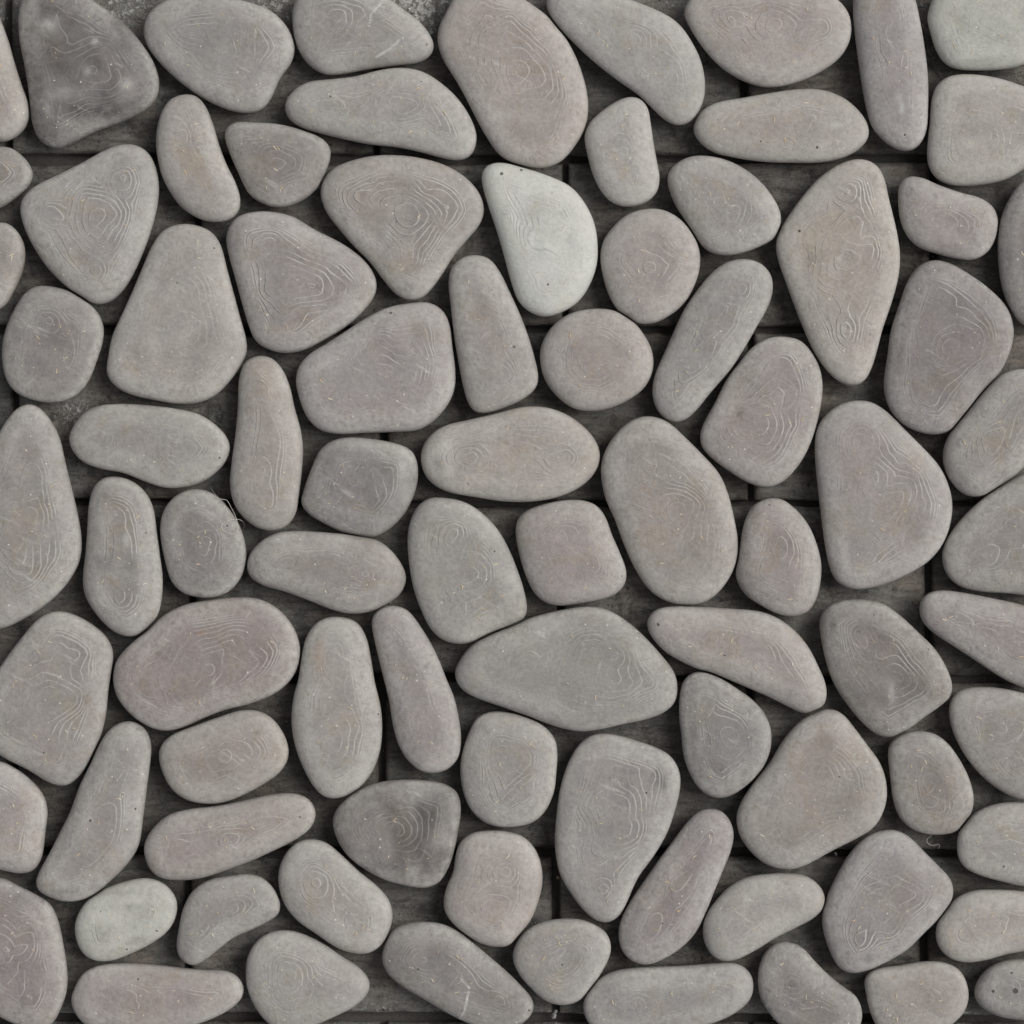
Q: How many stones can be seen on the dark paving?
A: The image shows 86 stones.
